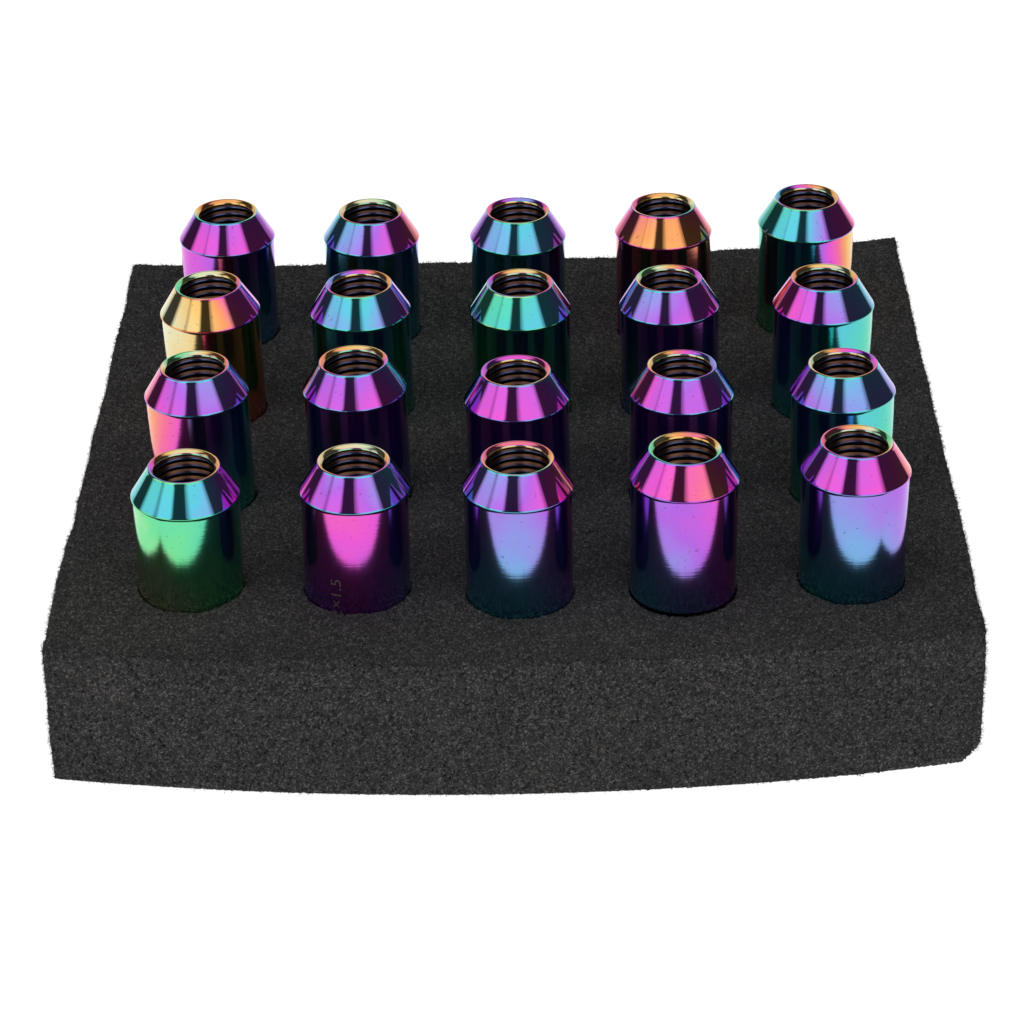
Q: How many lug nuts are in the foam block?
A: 20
